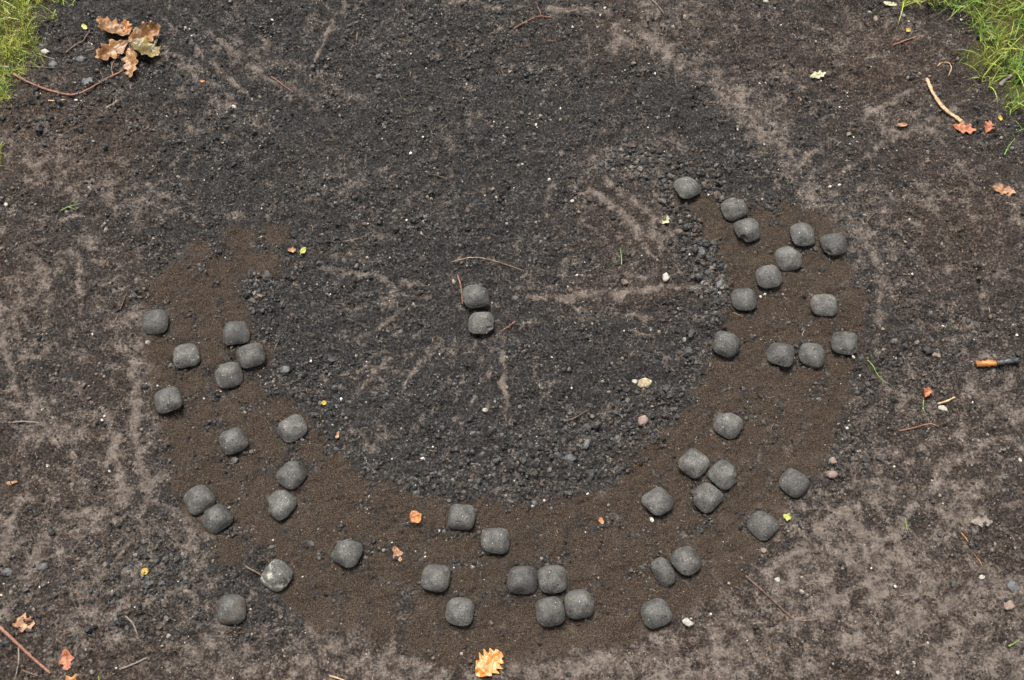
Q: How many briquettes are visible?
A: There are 48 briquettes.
